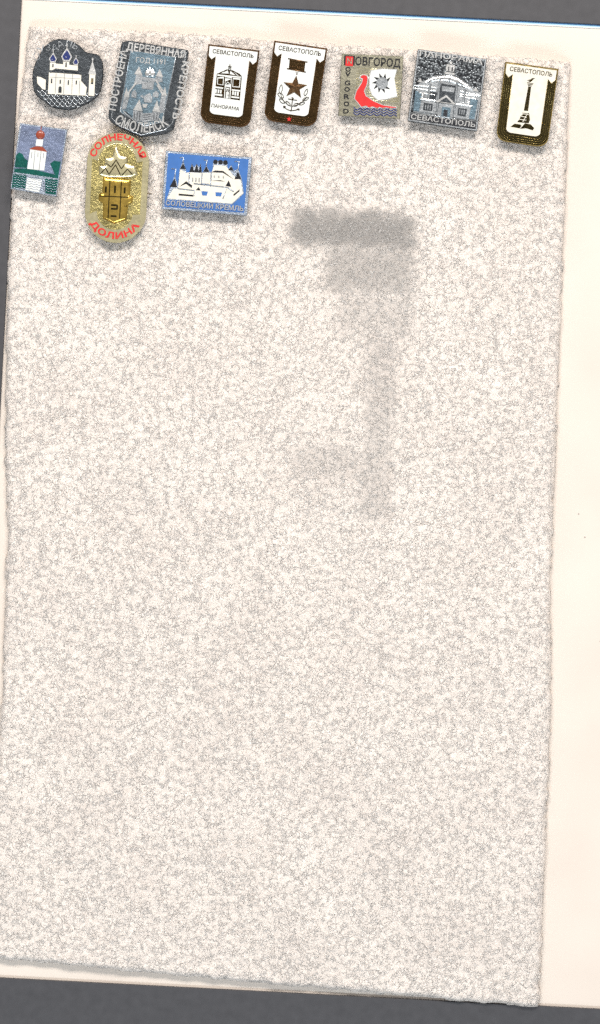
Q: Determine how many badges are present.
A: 10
